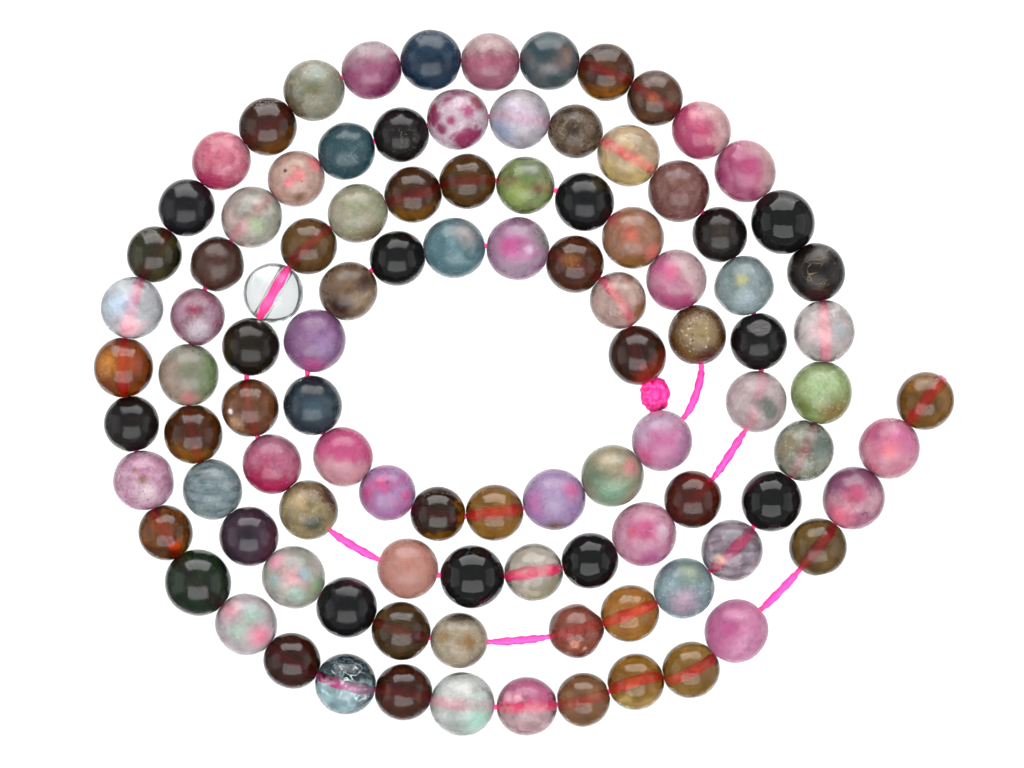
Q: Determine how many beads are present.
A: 102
